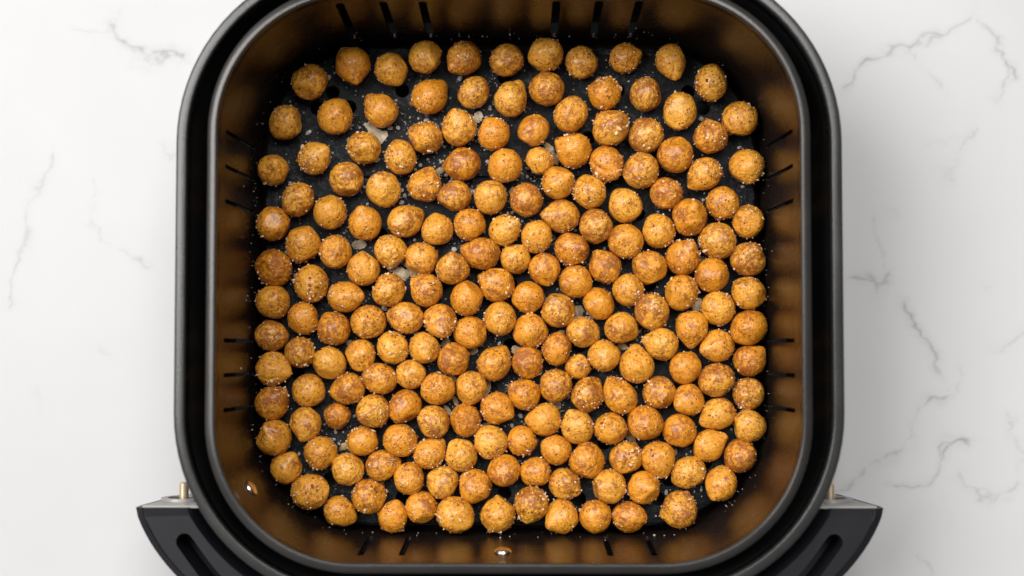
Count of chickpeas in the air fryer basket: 200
